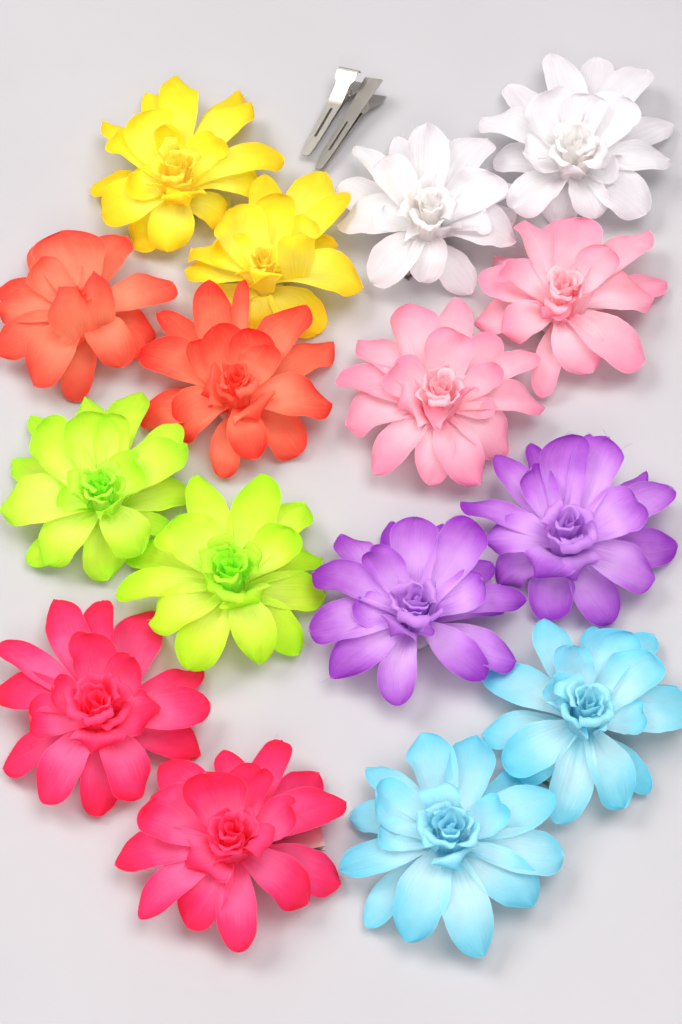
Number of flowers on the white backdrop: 16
